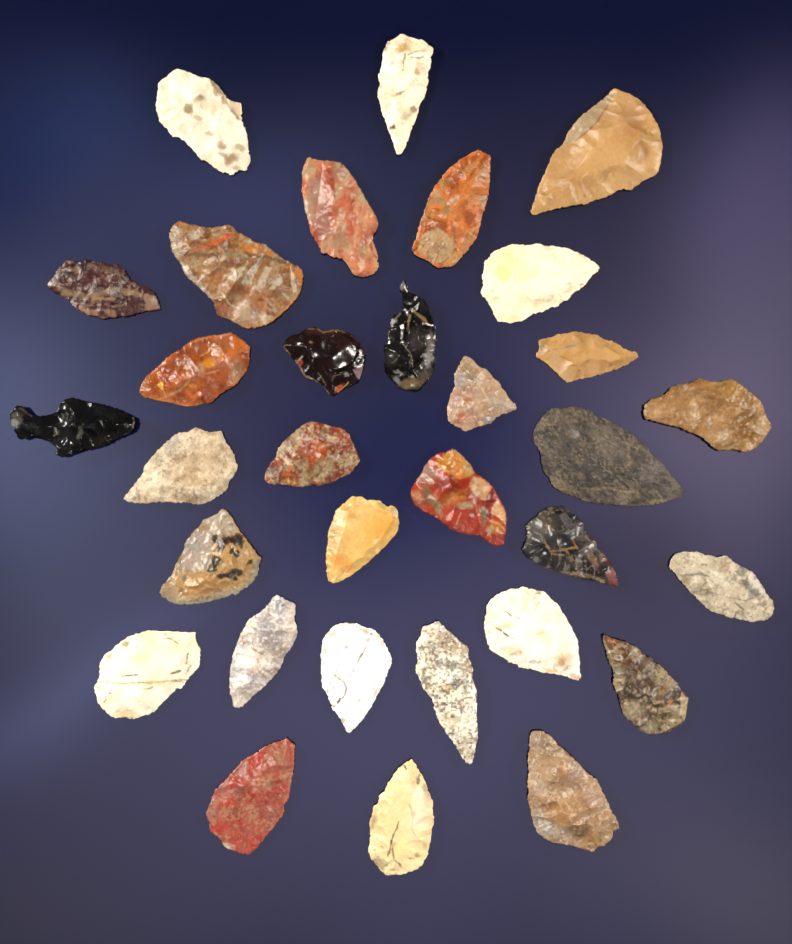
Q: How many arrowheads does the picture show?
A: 32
